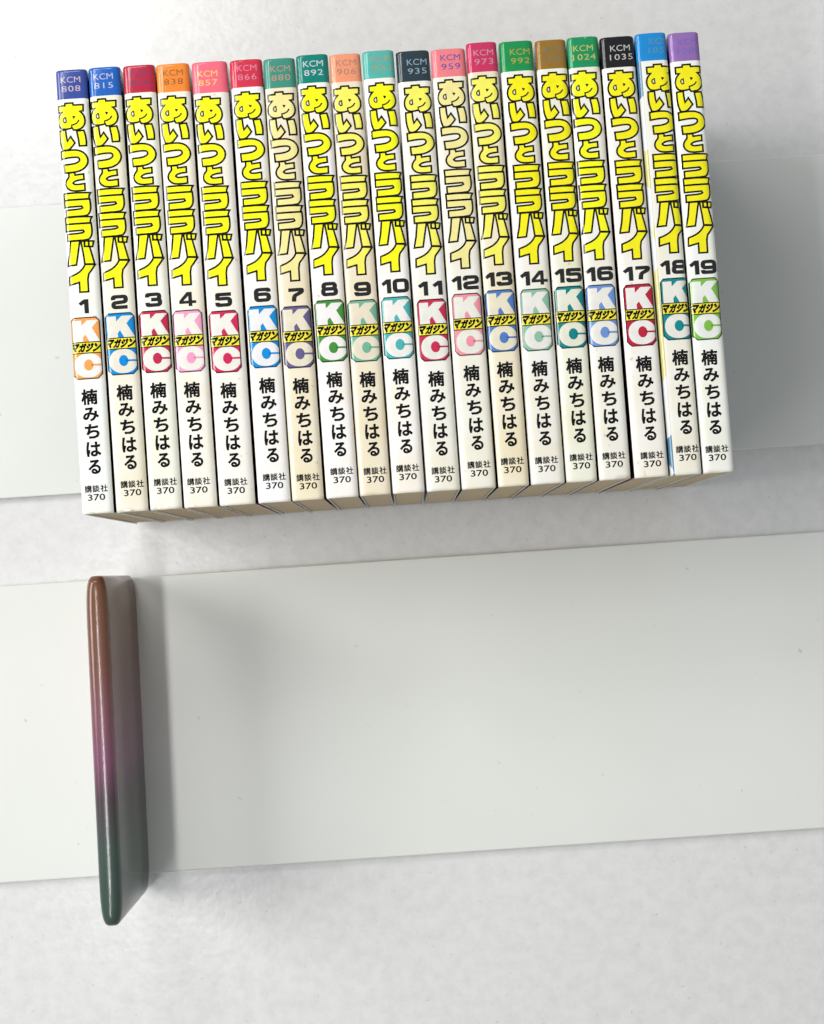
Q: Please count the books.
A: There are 19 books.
